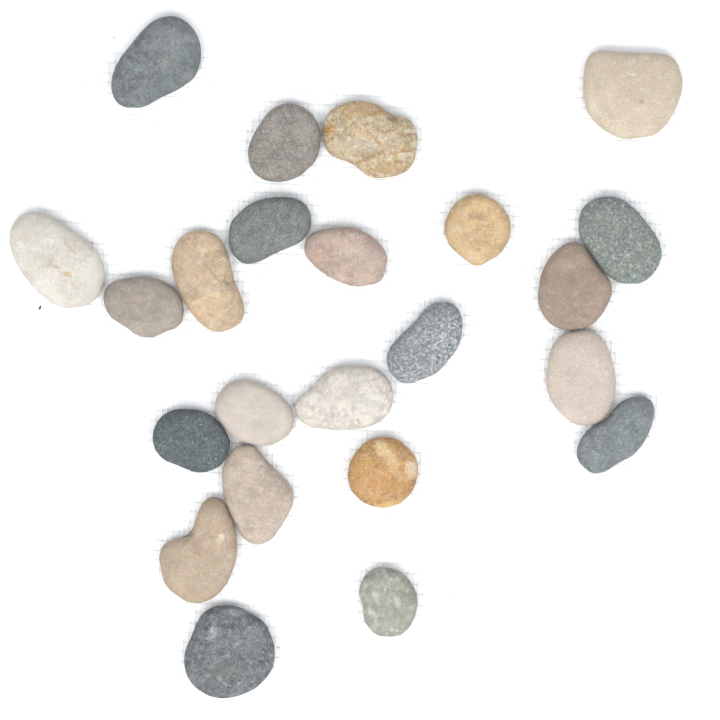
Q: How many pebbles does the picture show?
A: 23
